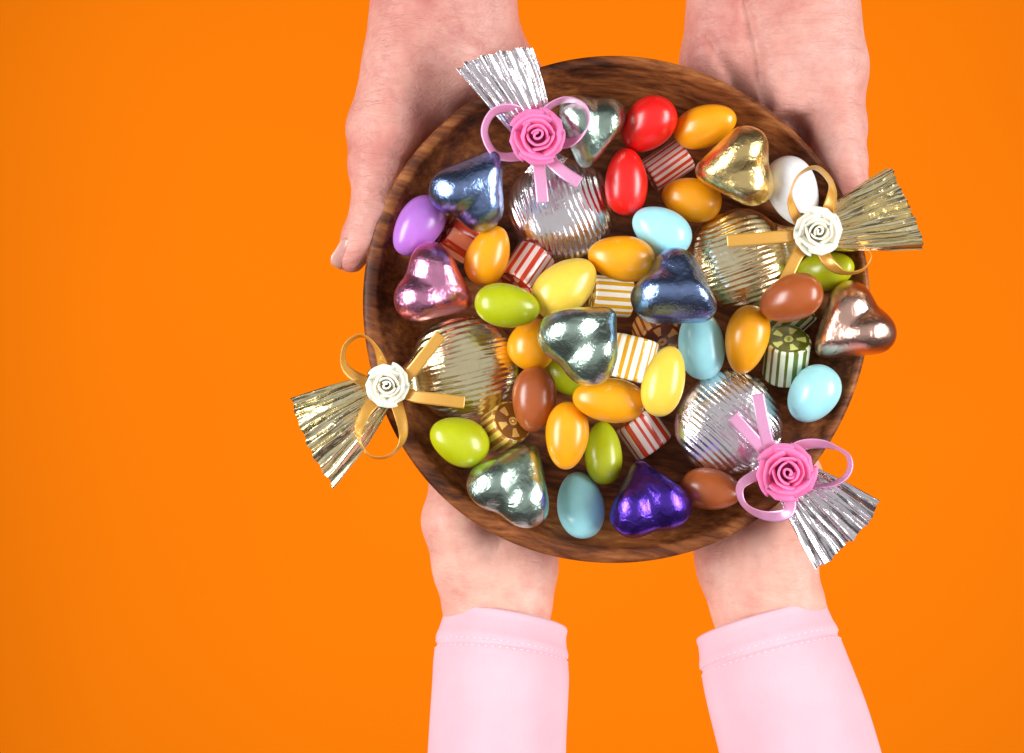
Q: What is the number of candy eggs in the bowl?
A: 26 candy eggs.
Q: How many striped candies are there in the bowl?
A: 10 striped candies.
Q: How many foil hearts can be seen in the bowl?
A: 9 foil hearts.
